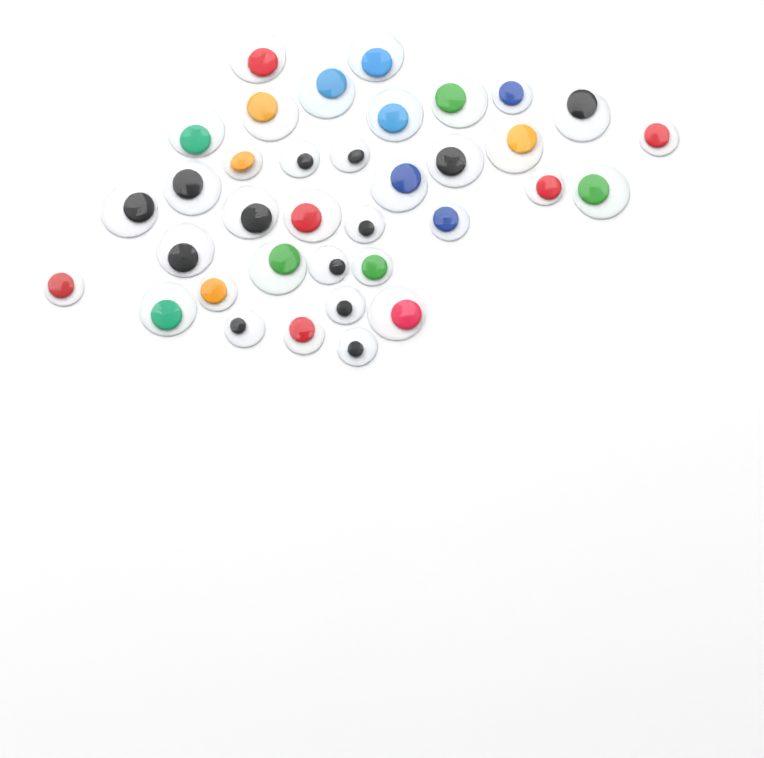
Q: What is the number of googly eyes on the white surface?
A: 36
